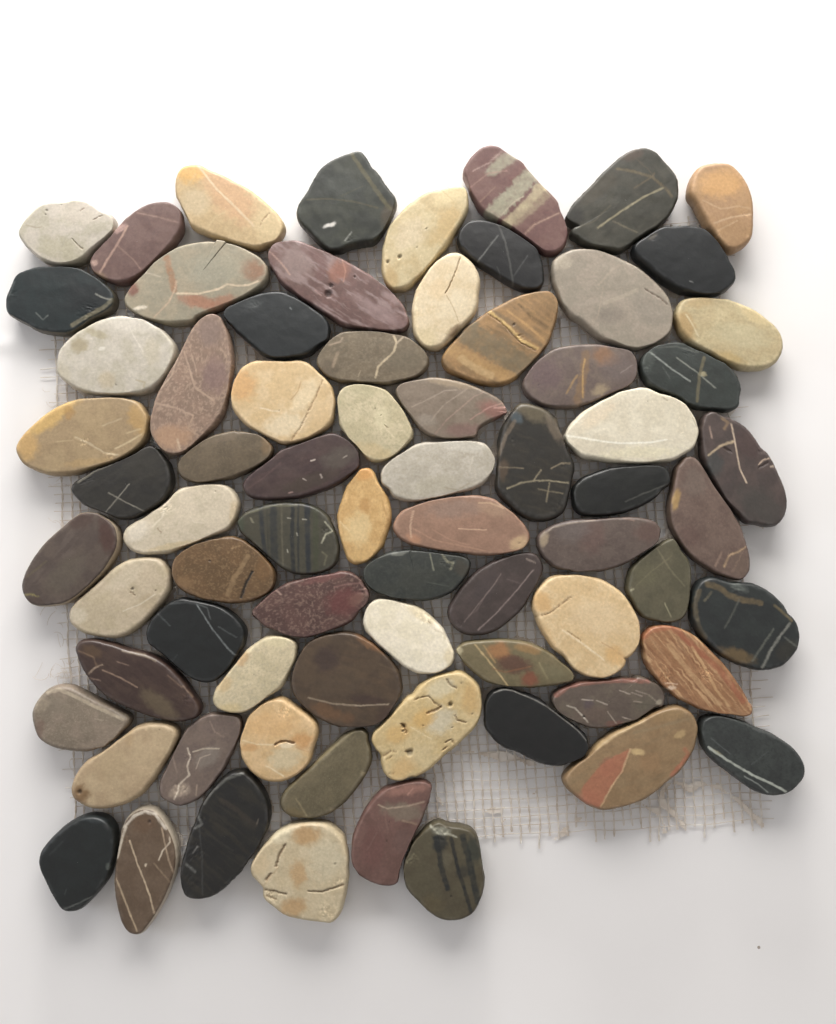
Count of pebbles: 73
